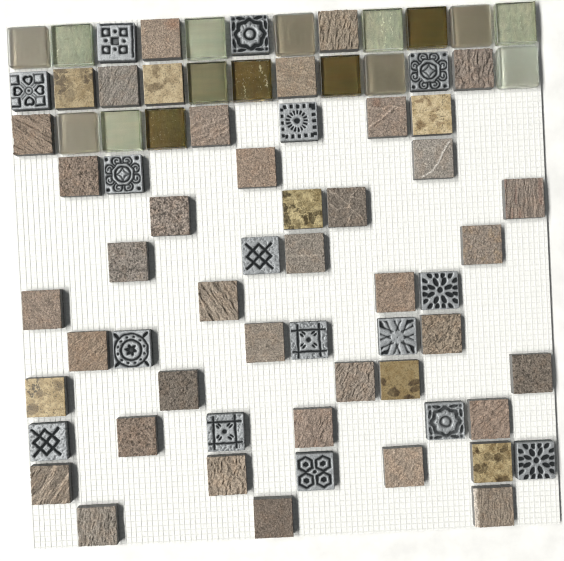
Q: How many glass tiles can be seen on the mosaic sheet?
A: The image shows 16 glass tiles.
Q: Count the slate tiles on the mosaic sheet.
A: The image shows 35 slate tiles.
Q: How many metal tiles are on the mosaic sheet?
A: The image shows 16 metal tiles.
